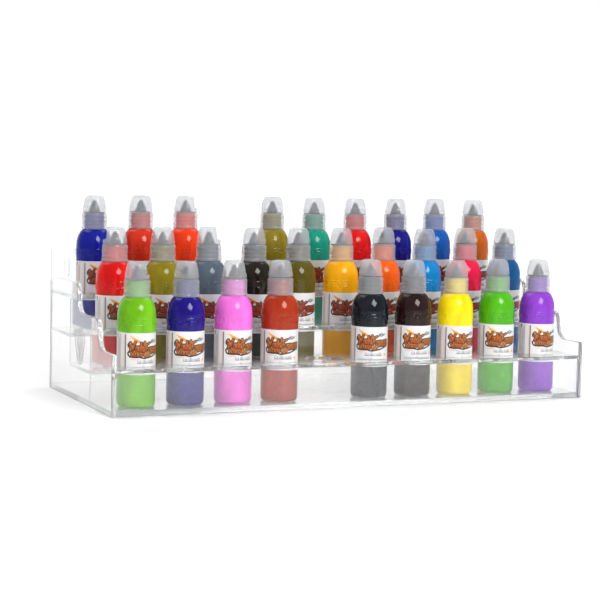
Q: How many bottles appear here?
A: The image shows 28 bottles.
